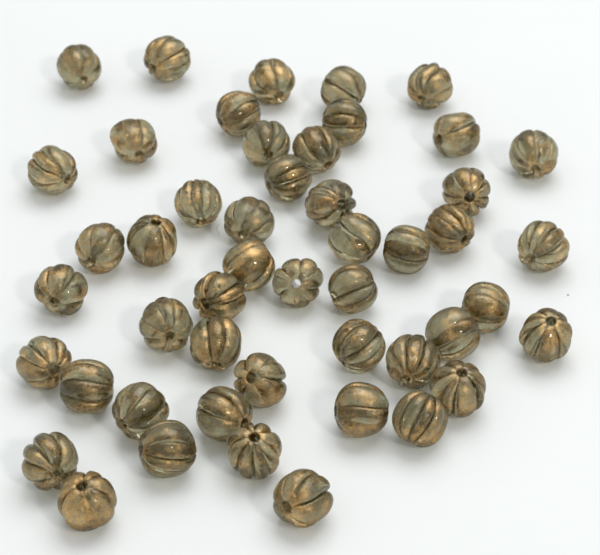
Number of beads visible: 49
